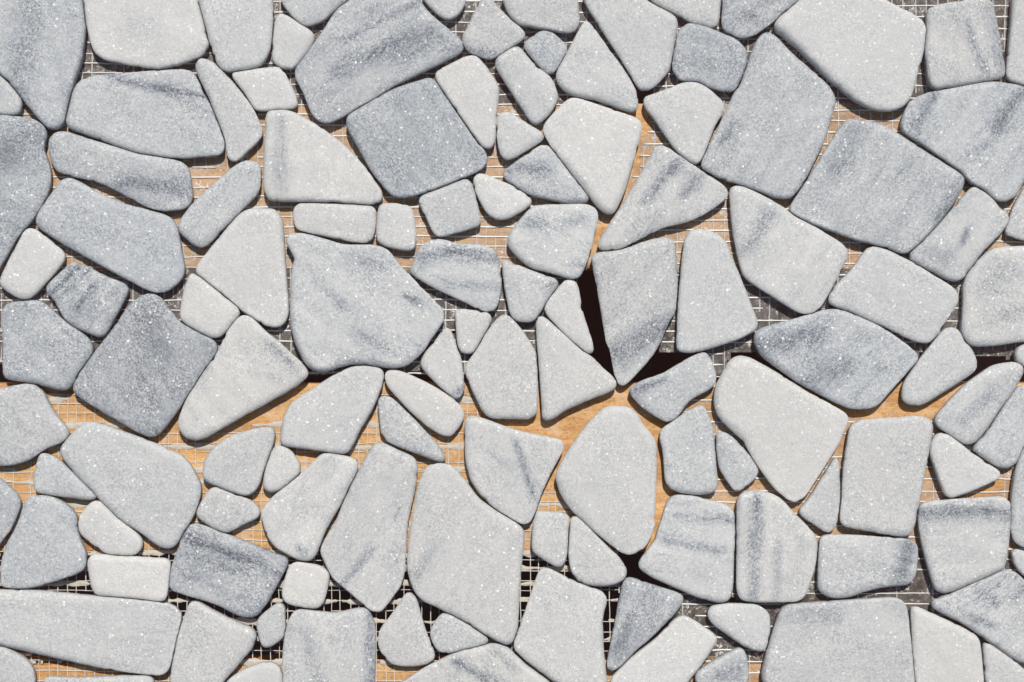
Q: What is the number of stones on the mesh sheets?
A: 124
